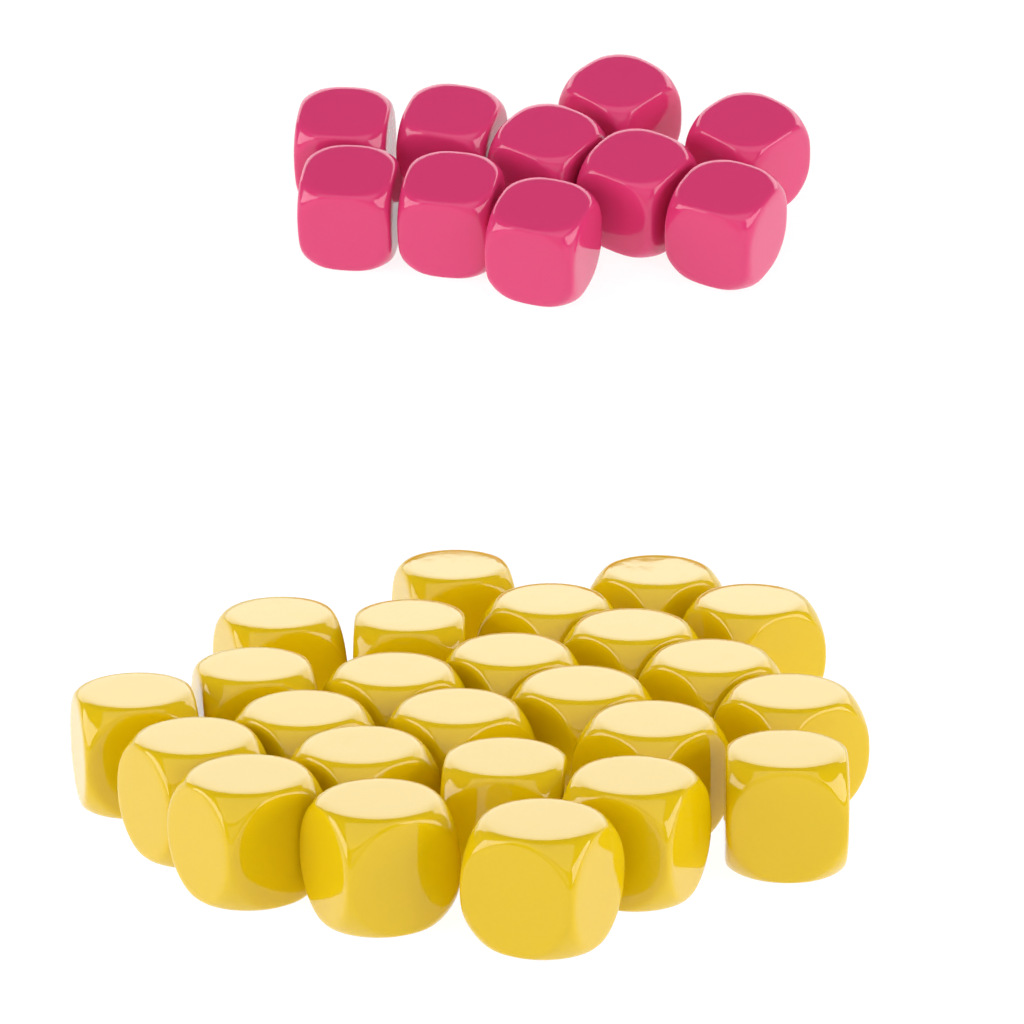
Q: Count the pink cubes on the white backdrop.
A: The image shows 10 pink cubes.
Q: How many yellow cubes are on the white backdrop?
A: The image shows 25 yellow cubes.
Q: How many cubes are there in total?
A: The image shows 35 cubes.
